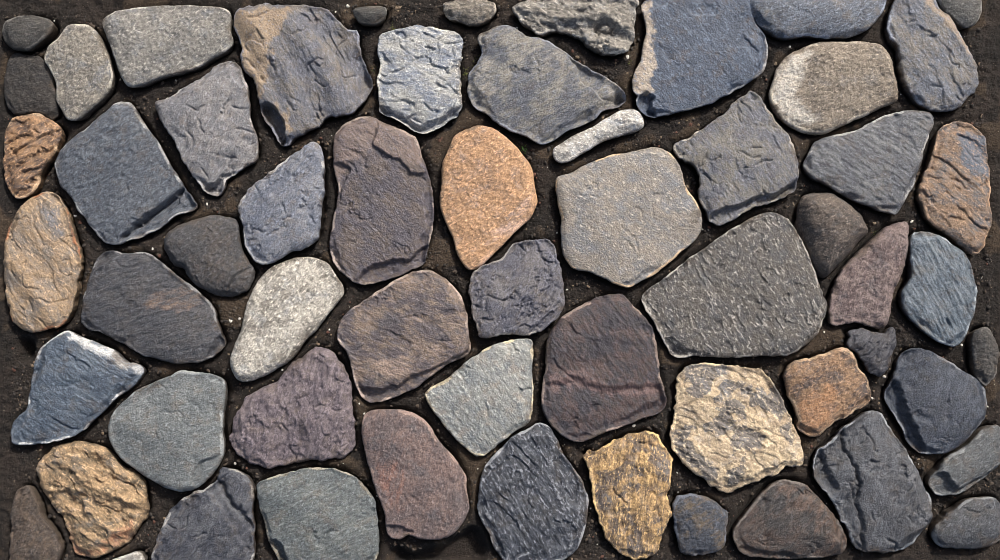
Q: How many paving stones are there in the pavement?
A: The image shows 59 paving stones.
